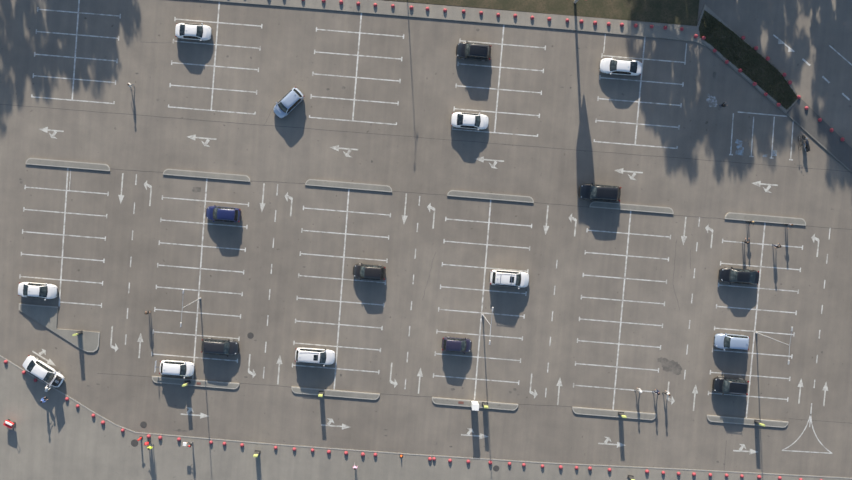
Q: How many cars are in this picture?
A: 18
